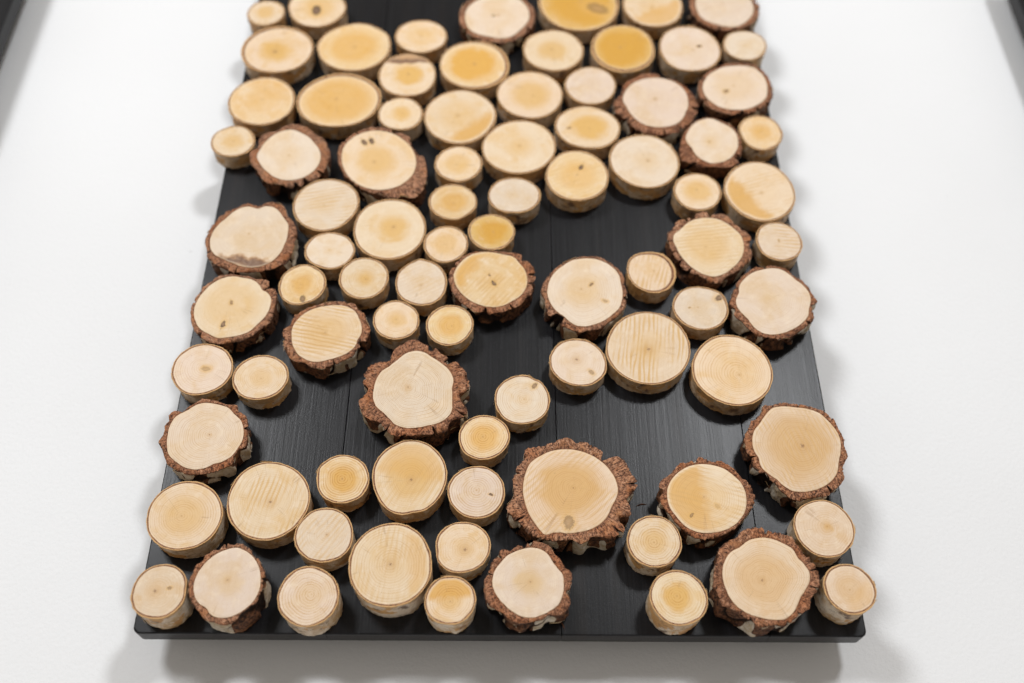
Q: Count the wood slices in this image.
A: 87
